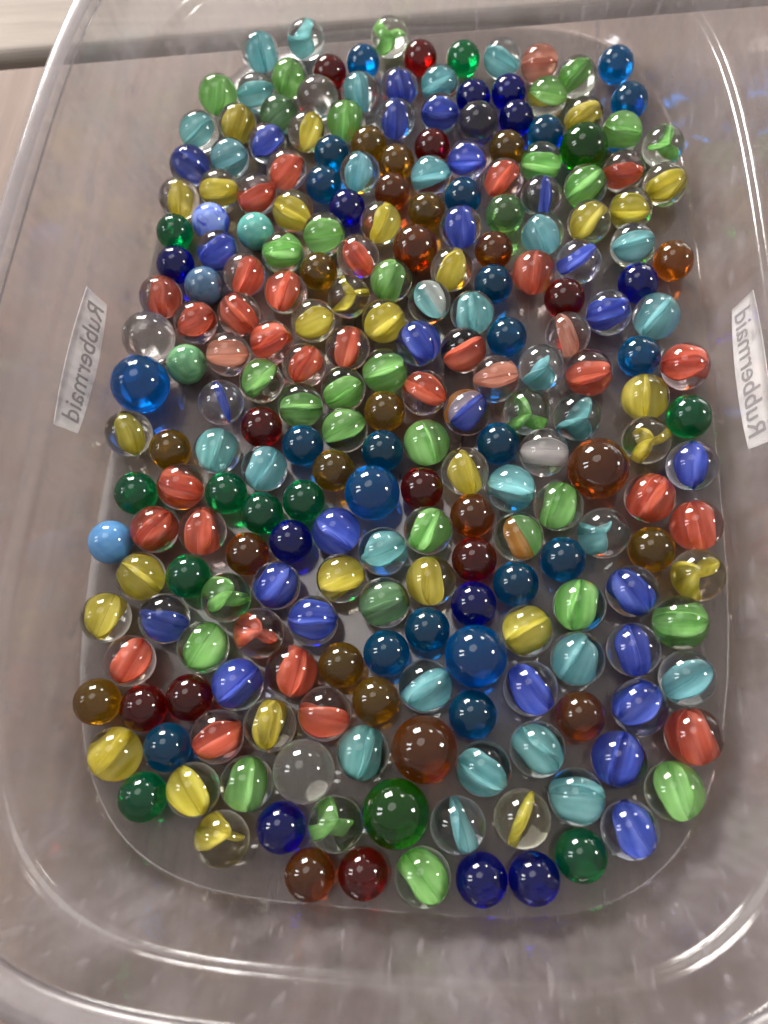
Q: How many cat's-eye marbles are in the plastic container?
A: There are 152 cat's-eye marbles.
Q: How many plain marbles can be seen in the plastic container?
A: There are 87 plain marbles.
